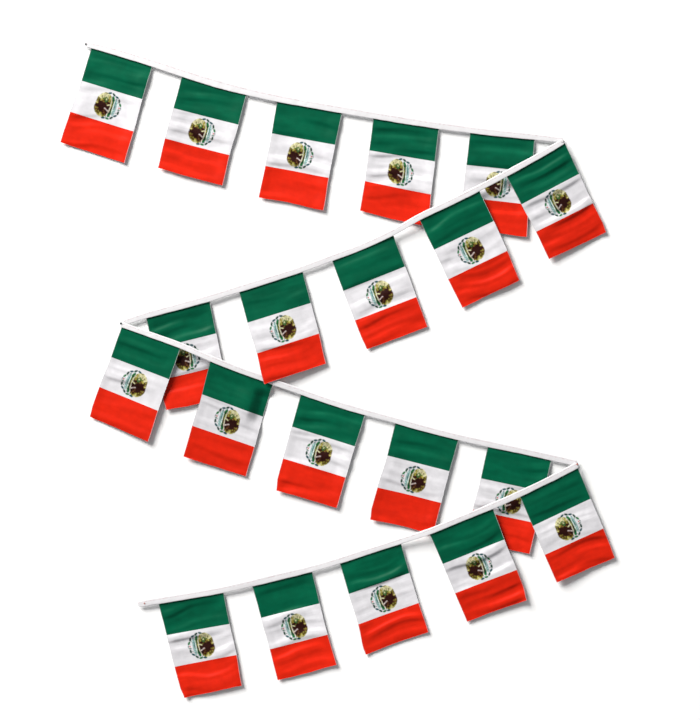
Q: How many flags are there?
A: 20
